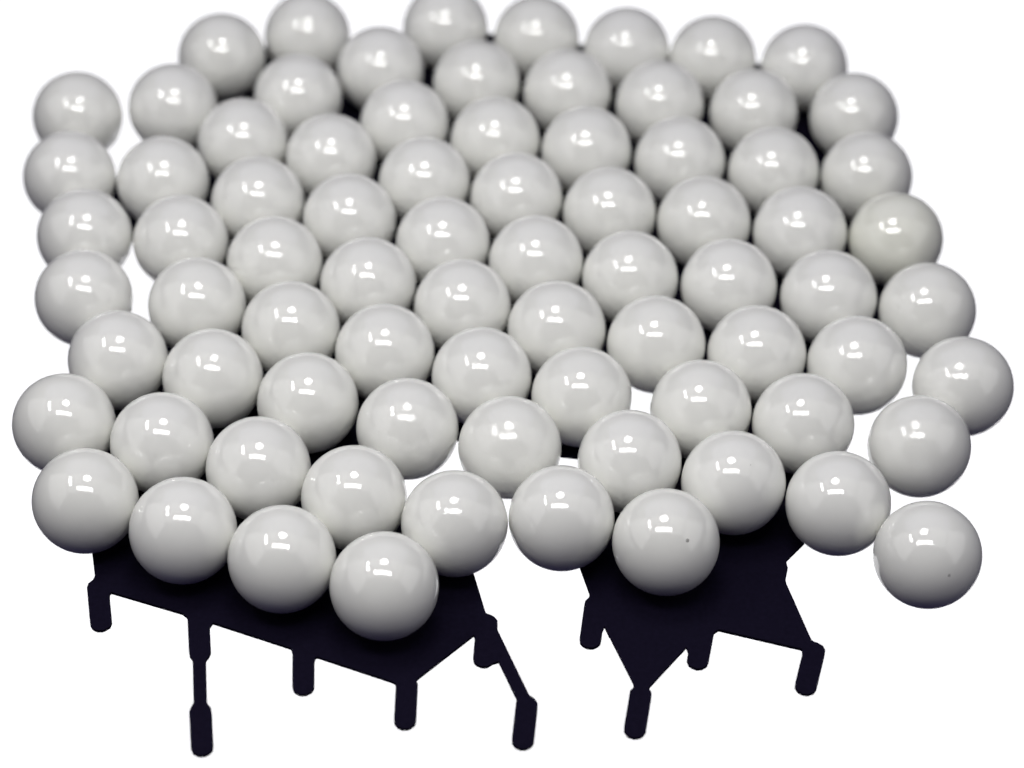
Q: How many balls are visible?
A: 79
